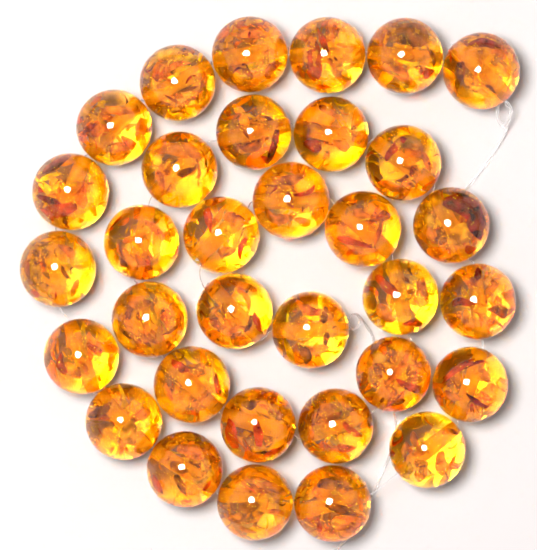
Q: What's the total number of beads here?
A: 33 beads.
